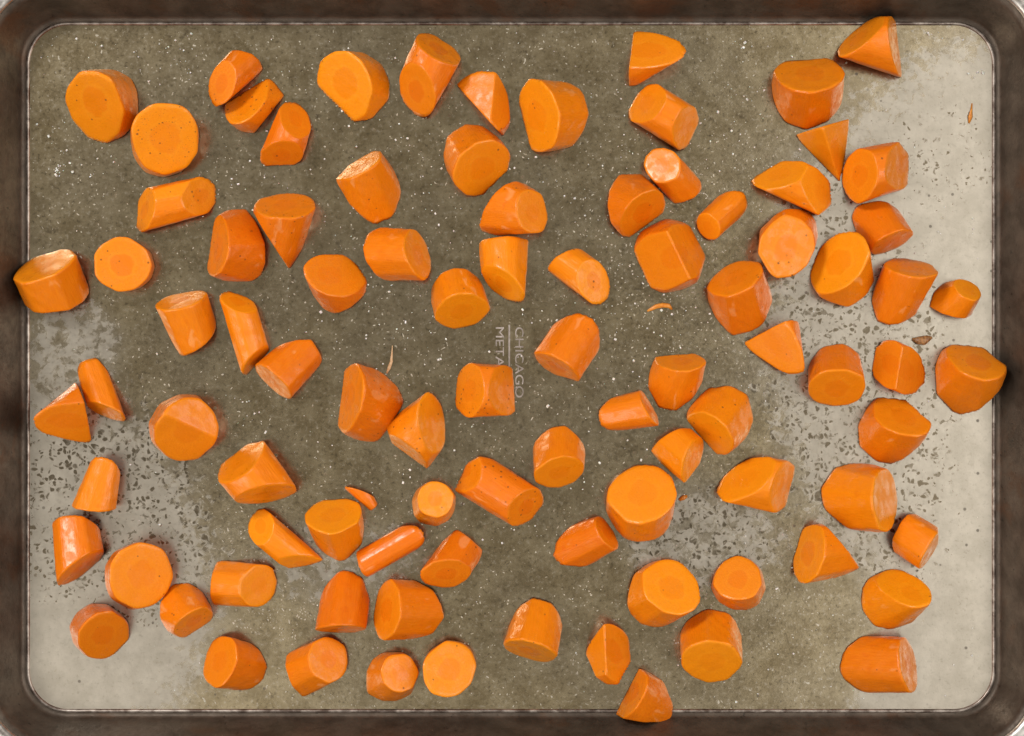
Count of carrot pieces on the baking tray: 93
